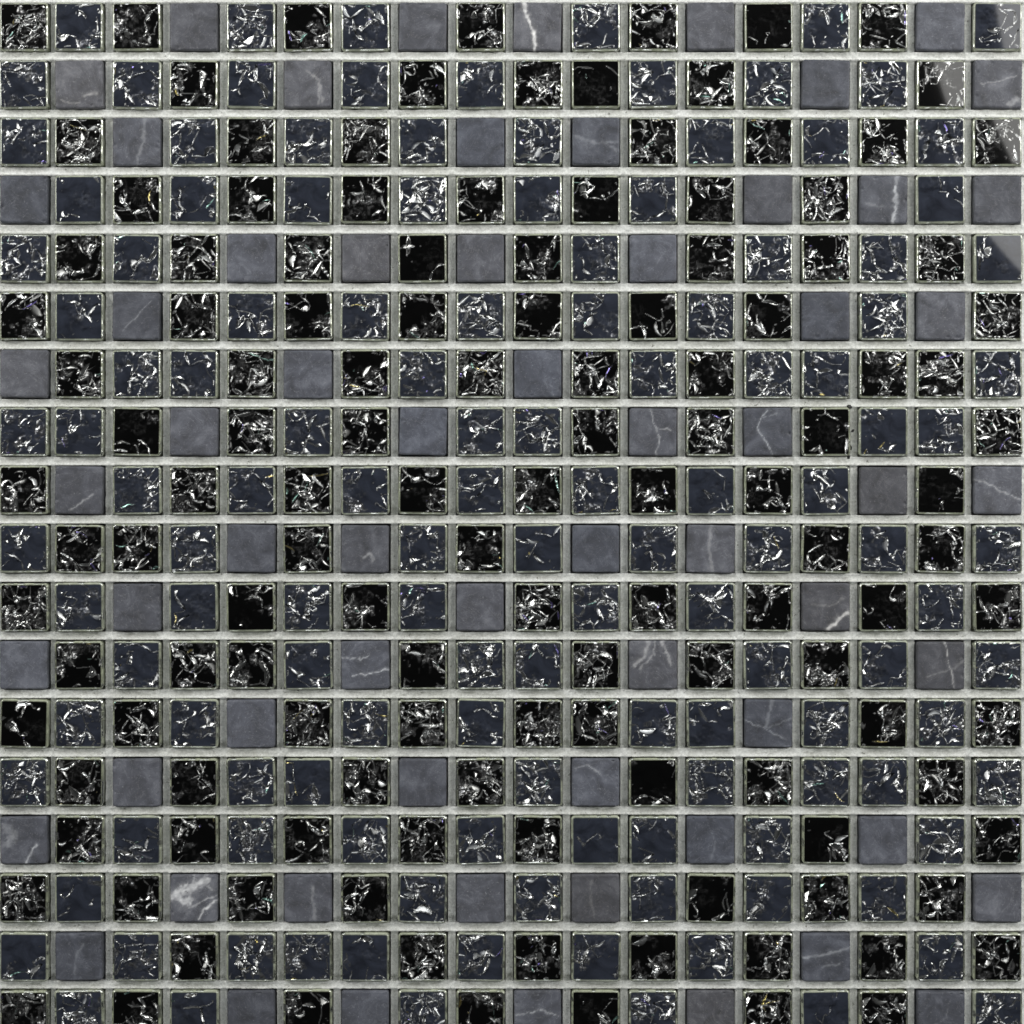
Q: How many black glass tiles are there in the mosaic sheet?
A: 130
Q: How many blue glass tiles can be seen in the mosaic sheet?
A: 130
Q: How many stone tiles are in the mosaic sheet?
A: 64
